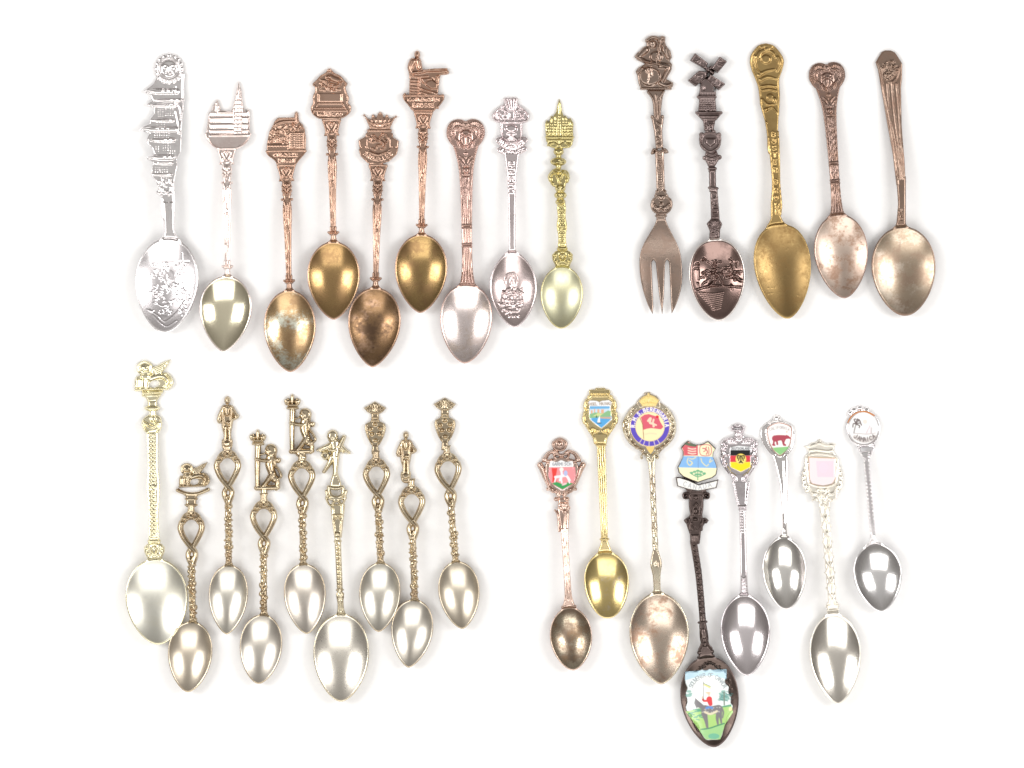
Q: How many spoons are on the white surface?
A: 30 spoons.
